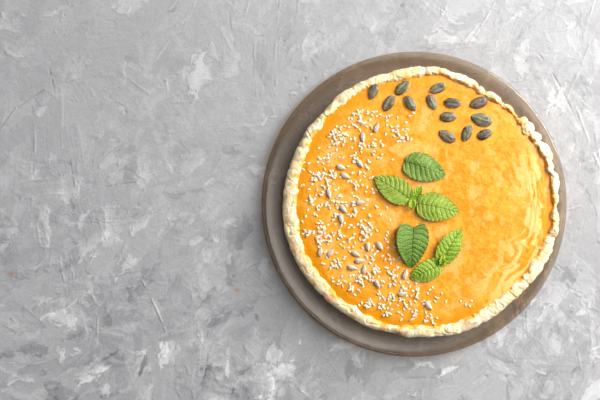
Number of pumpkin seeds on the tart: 13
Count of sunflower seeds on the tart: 21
